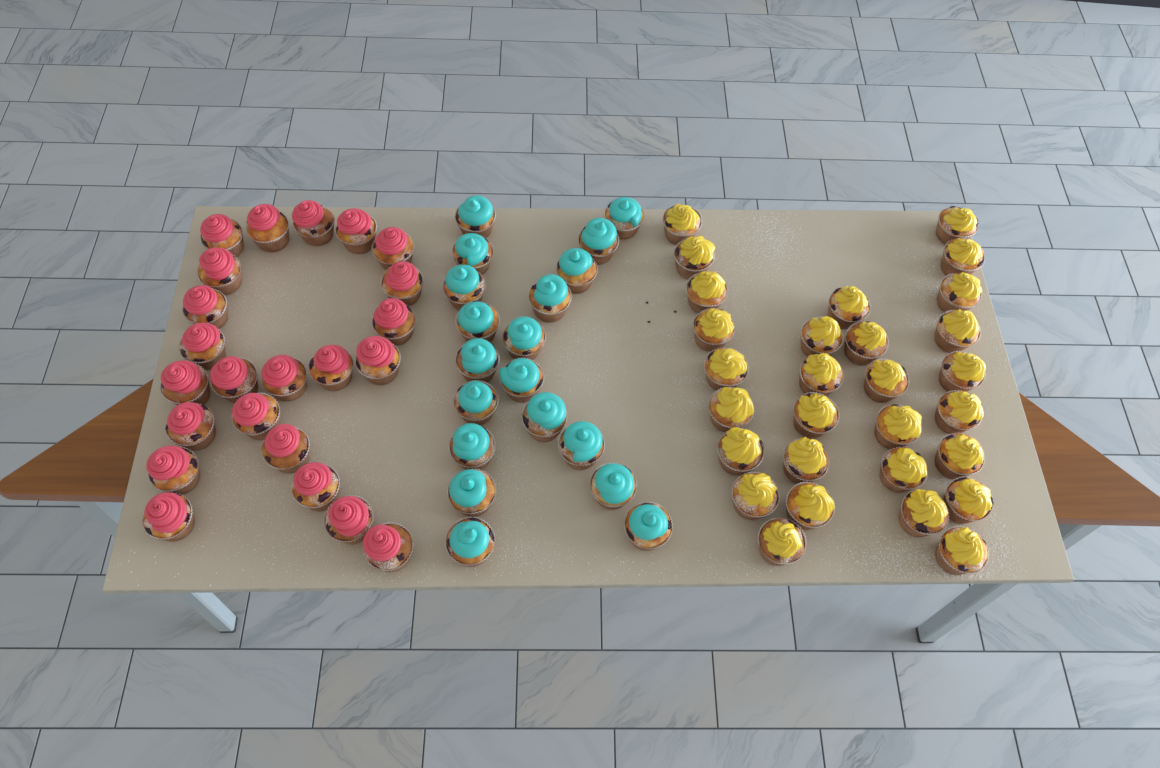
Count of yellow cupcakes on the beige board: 29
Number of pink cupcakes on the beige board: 23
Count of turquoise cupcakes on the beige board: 19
